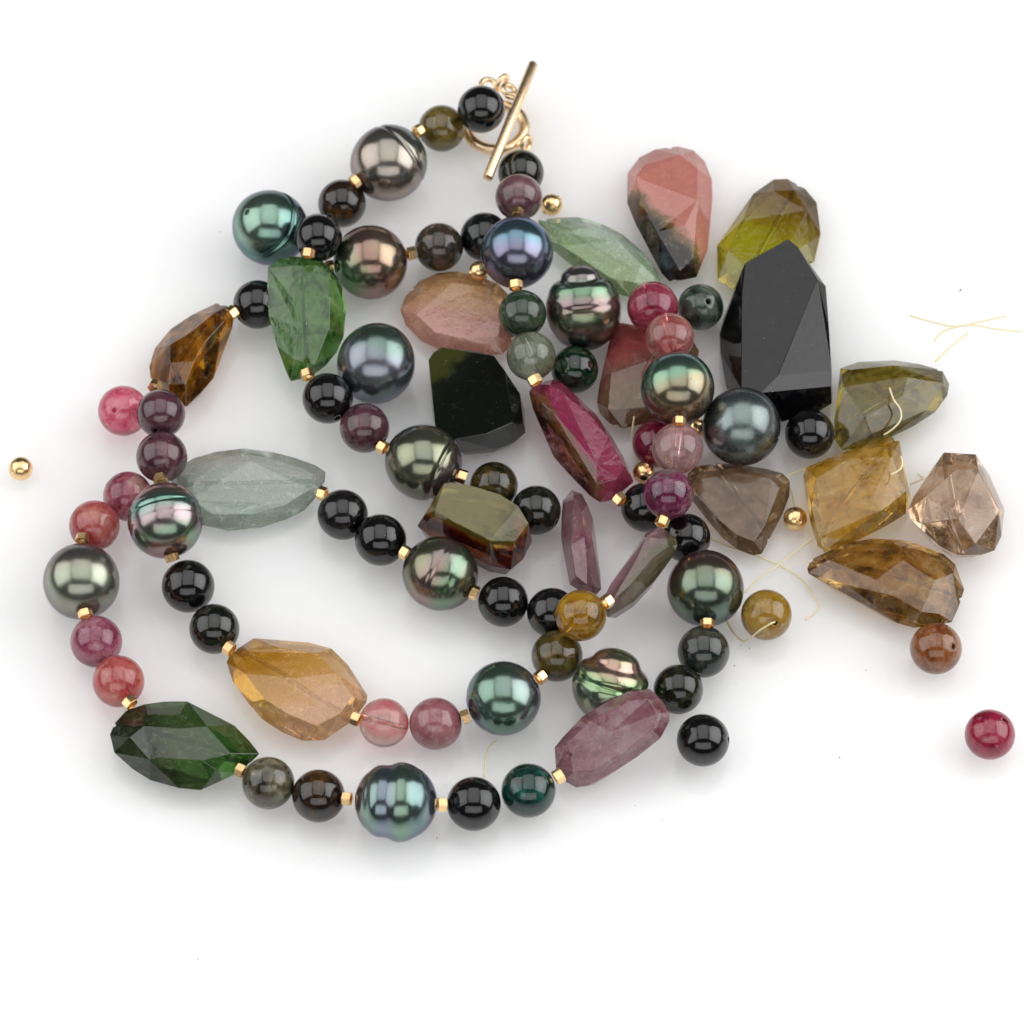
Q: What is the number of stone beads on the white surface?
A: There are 52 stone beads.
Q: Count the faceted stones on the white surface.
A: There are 22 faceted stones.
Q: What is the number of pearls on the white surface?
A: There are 16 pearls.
